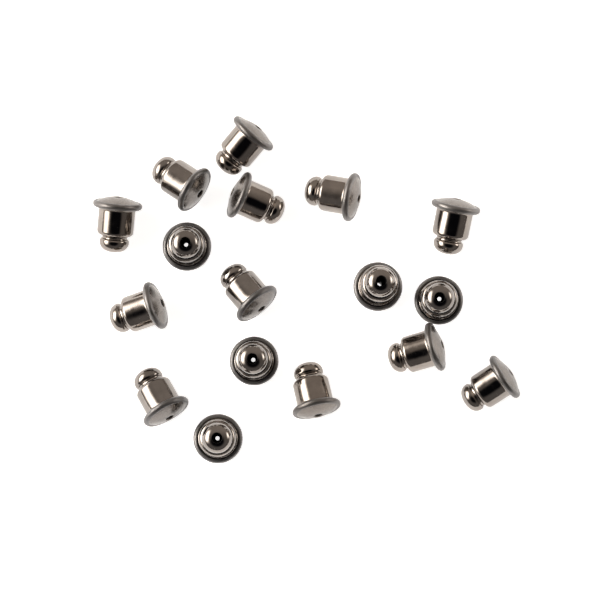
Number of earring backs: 17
